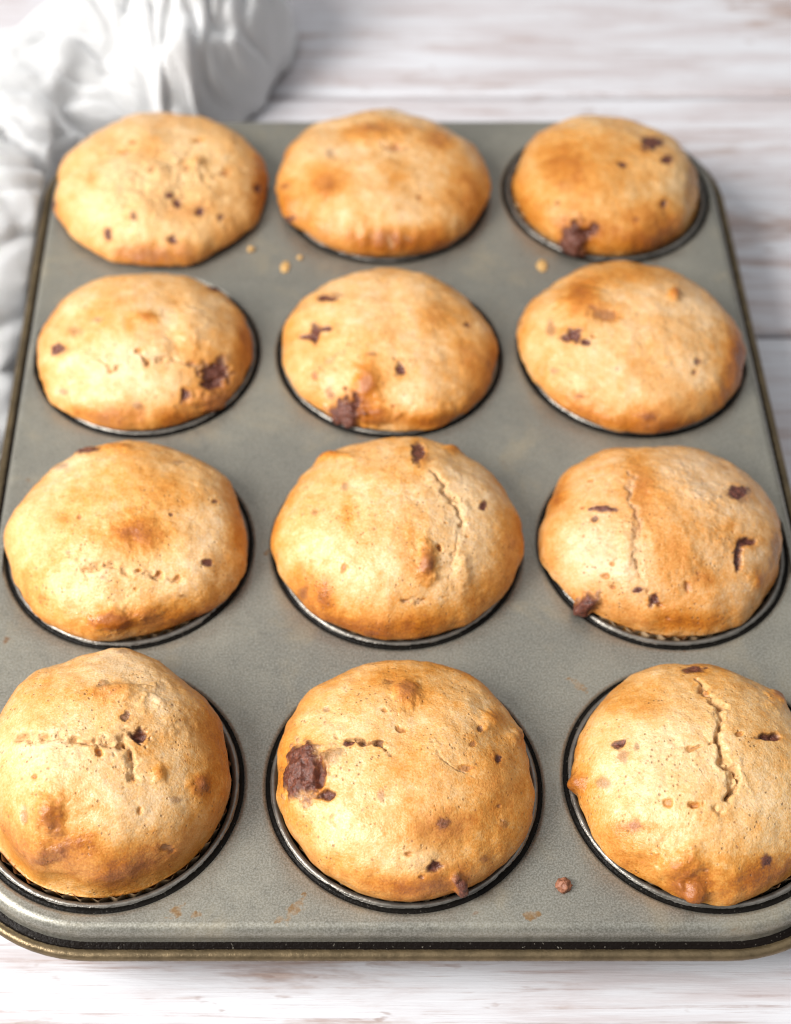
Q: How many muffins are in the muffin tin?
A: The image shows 12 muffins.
